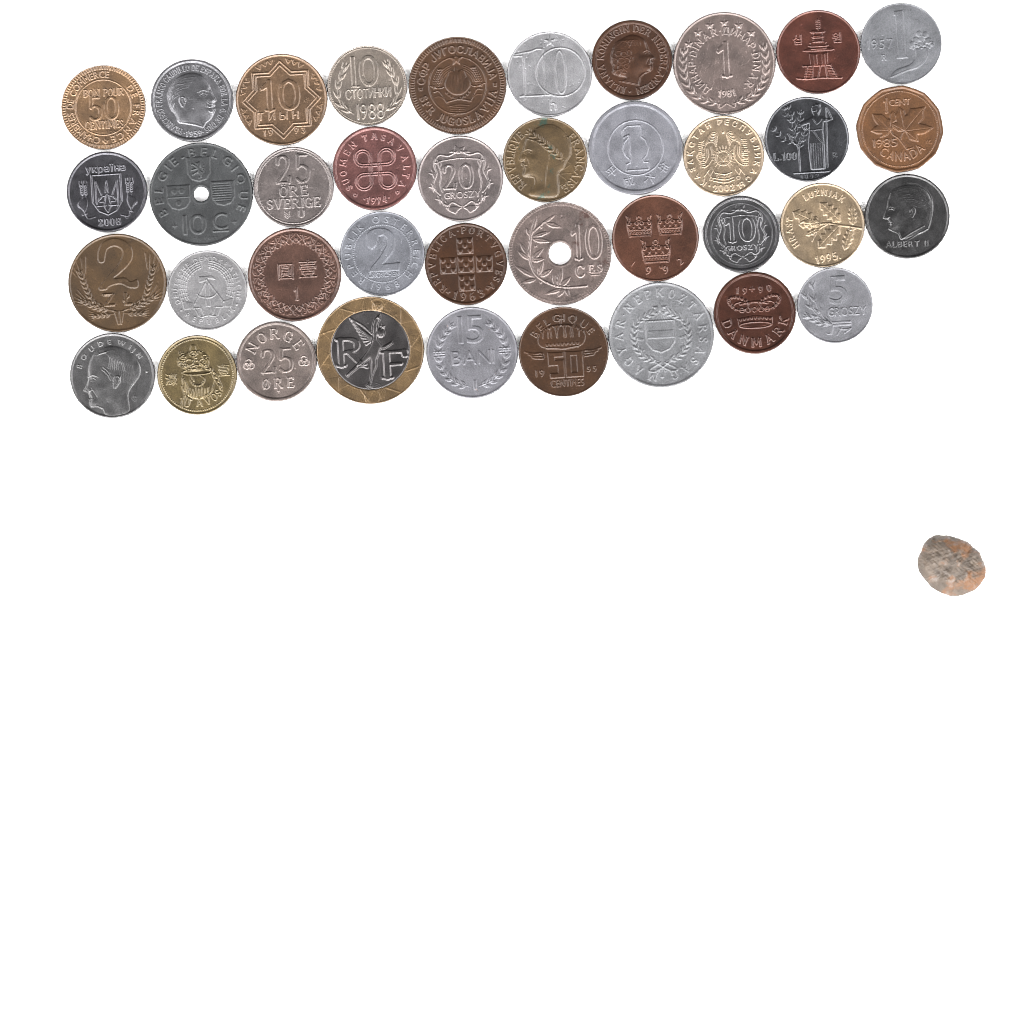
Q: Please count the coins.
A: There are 39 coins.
